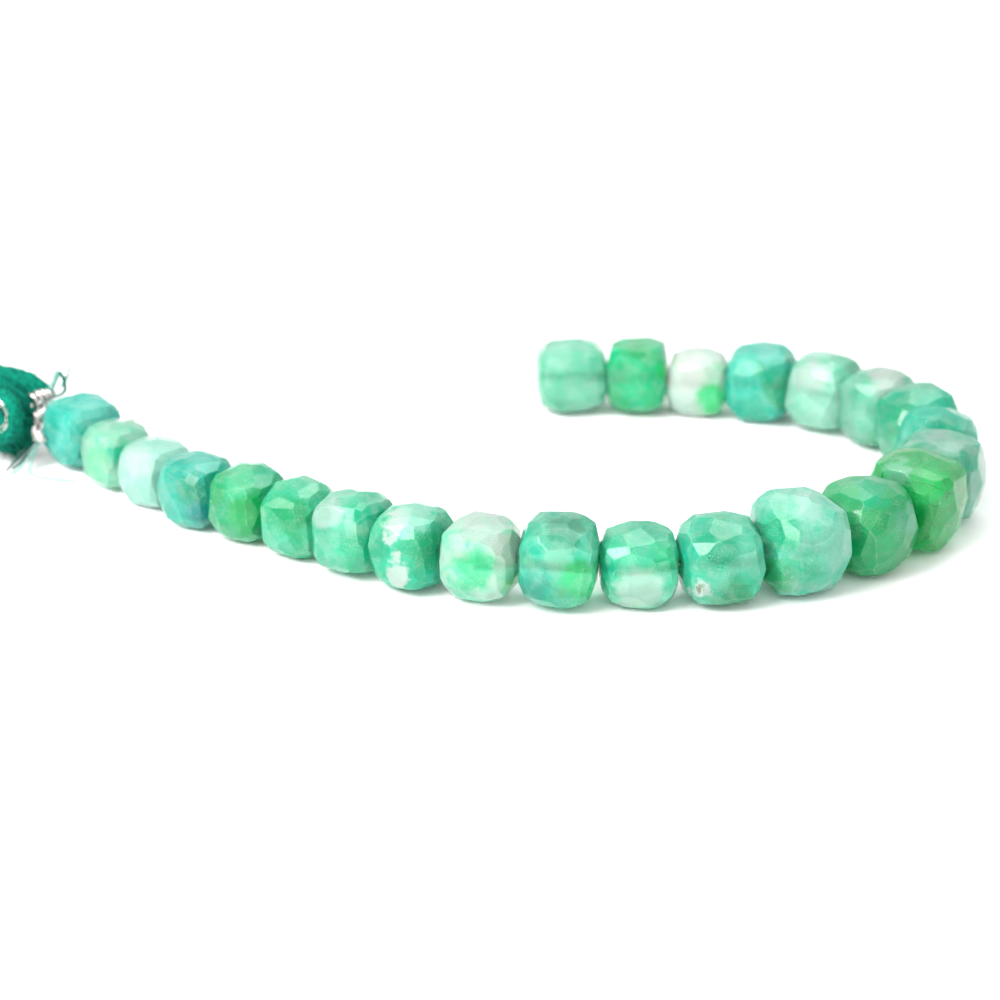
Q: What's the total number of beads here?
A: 24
